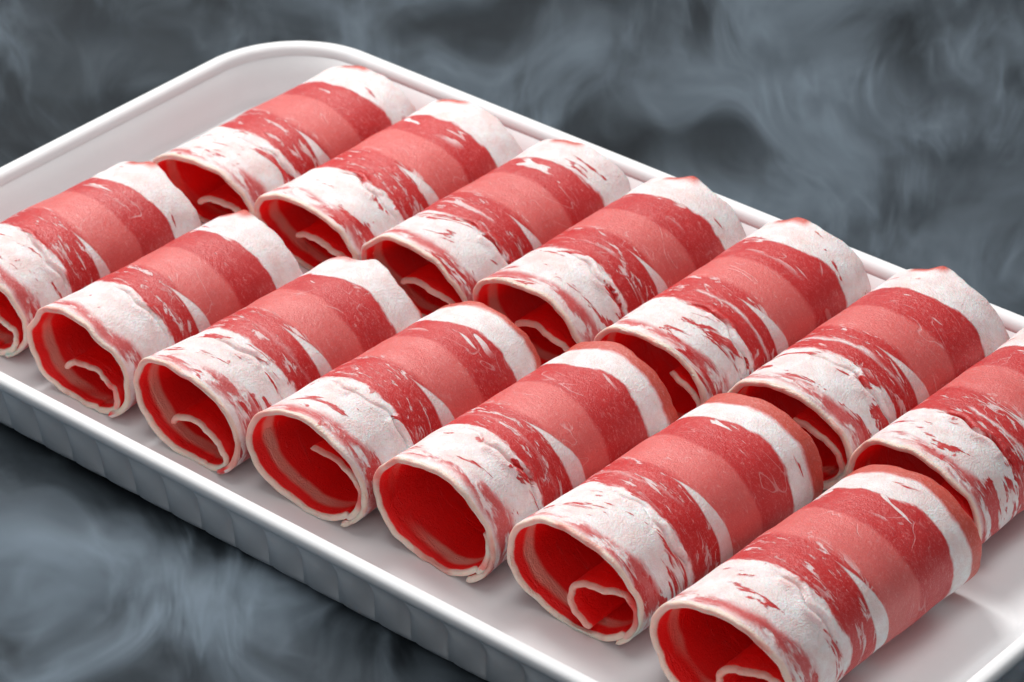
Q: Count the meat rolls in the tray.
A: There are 14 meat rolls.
